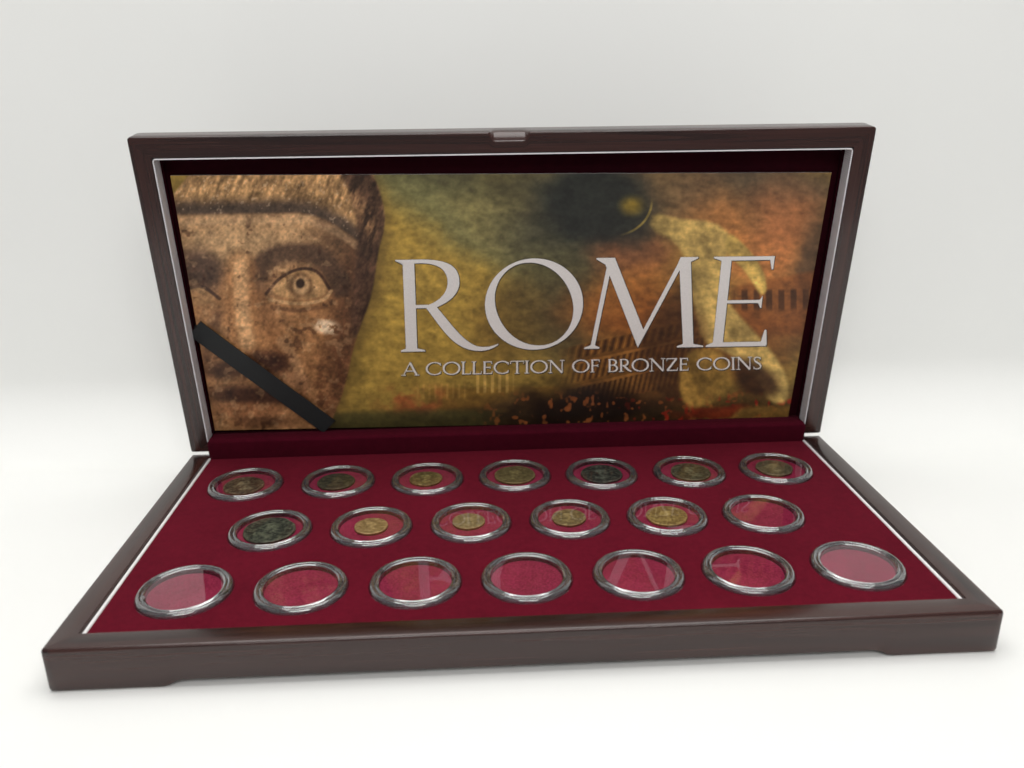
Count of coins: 12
